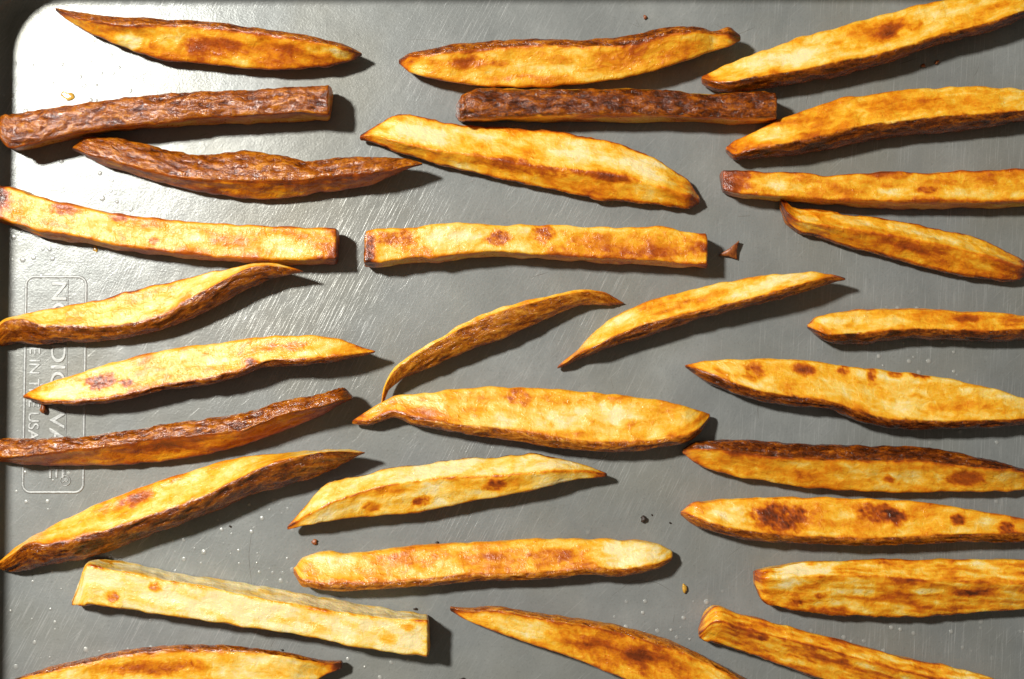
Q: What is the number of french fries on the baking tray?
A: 30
